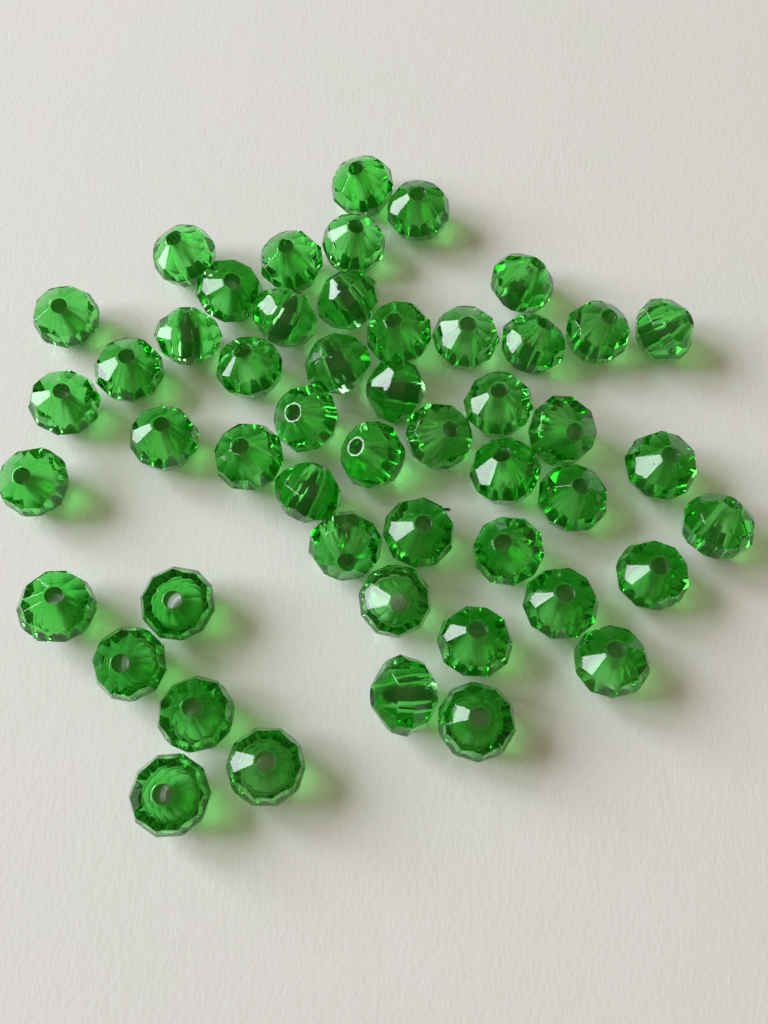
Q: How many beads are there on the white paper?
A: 50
